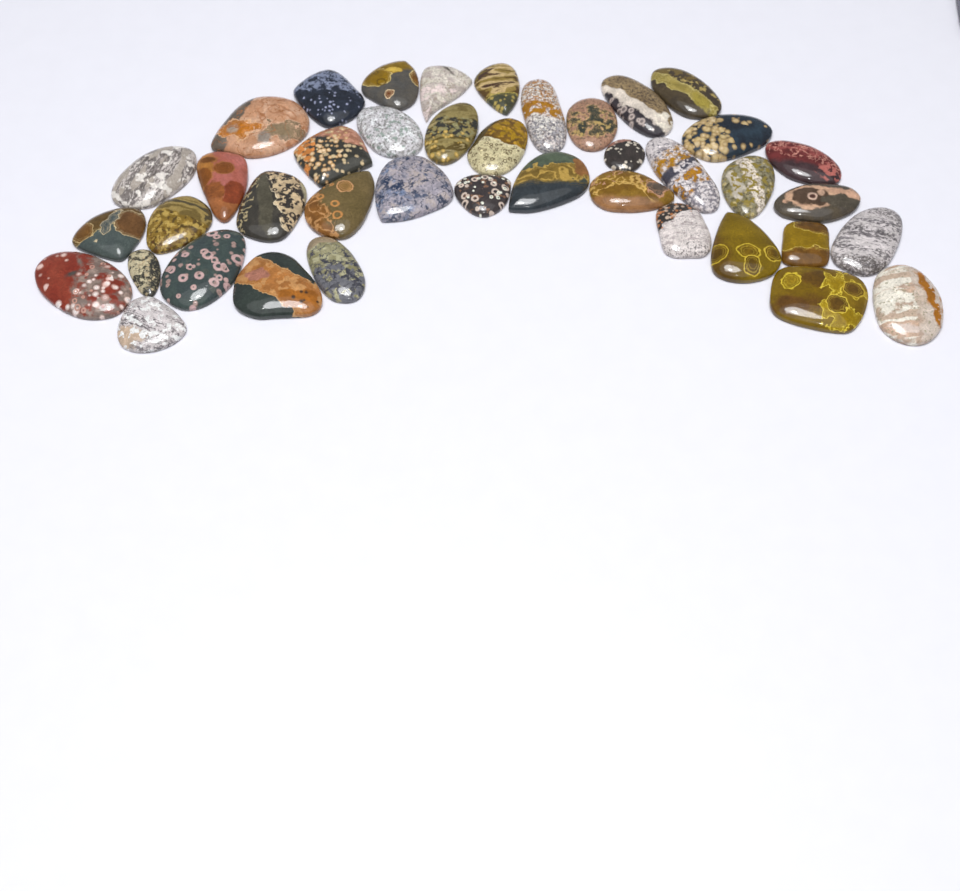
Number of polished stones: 41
